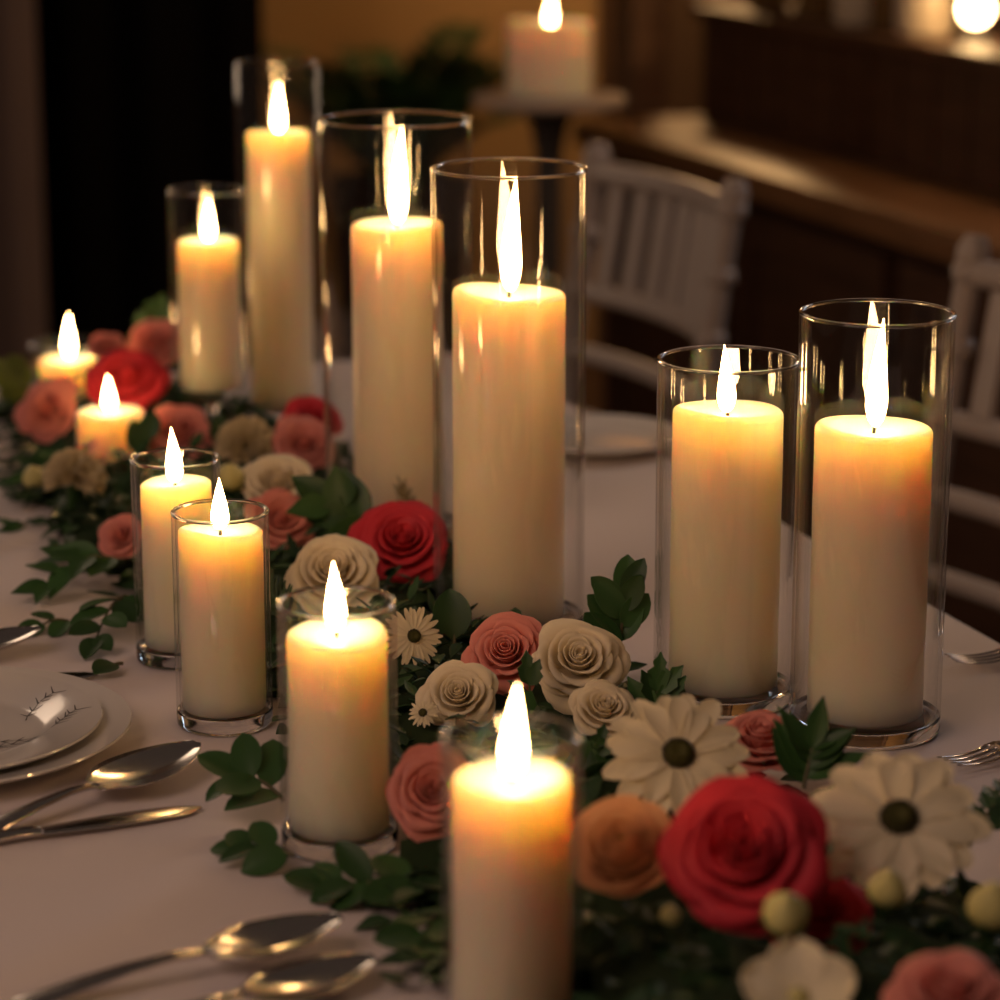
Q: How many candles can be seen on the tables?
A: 13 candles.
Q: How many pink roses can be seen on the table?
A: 11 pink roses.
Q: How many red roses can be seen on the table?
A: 5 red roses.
